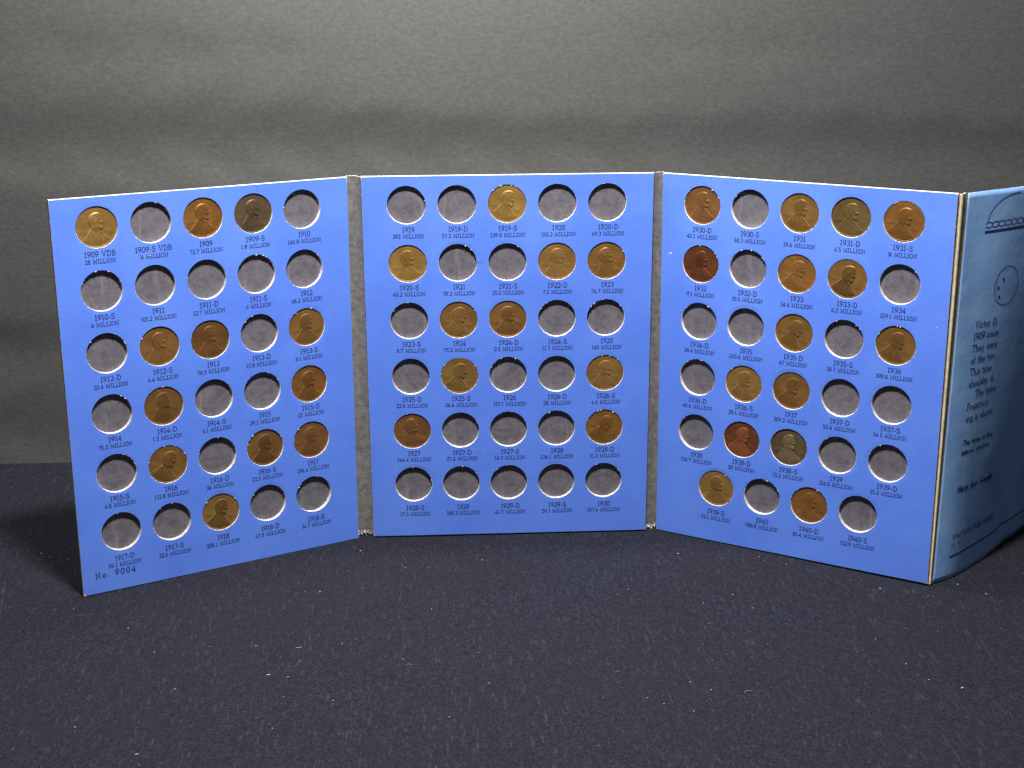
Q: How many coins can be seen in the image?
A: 37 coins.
